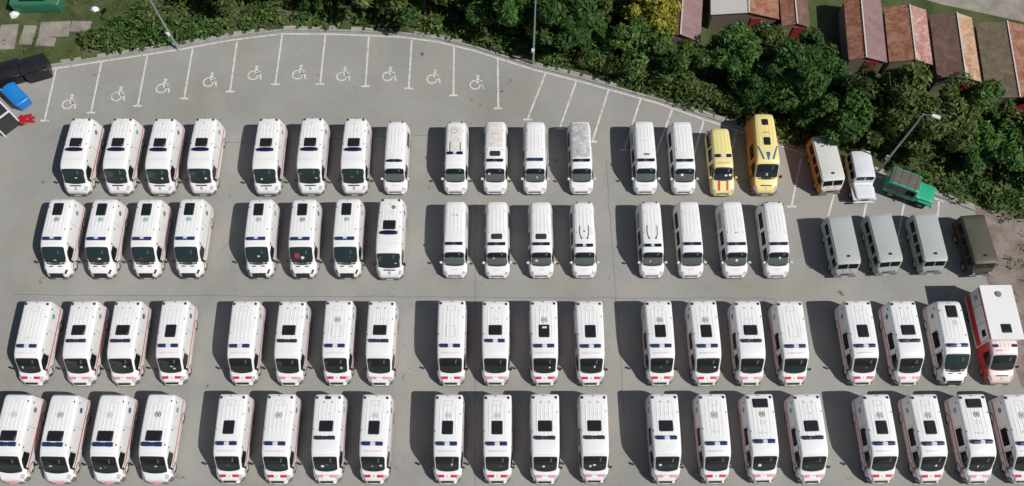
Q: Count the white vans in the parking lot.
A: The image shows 69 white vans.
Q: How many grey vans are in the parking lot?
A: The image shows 3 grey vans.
